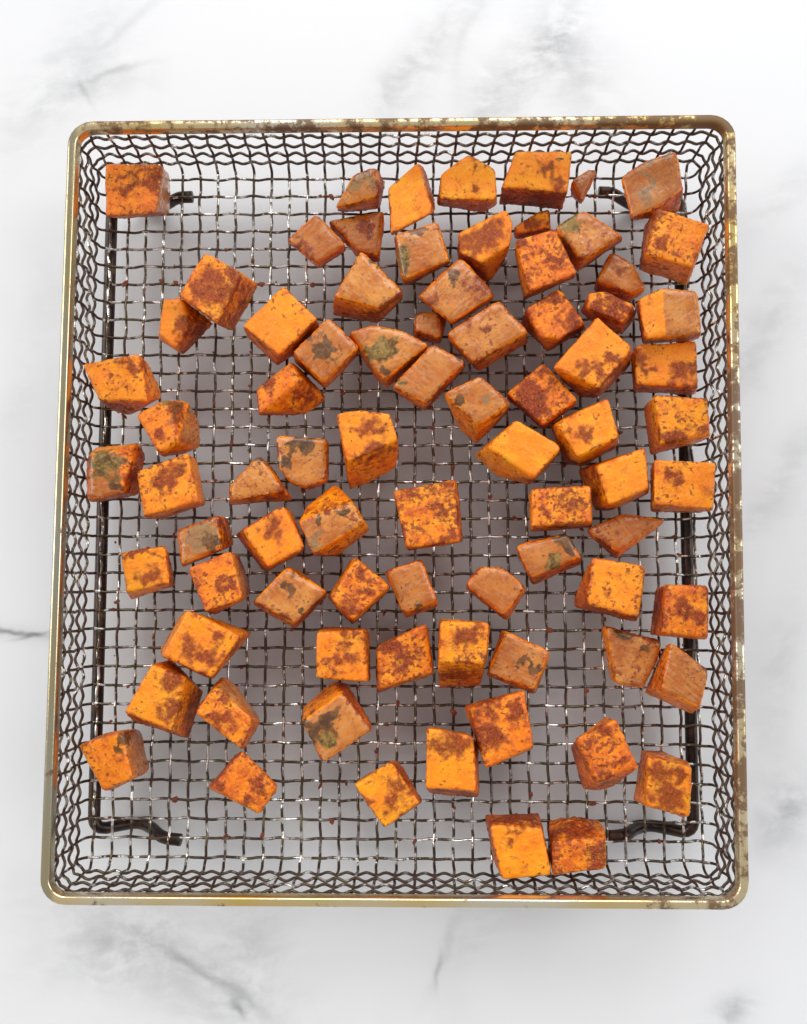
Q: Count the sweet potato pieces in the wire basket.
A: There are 80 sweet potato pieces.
